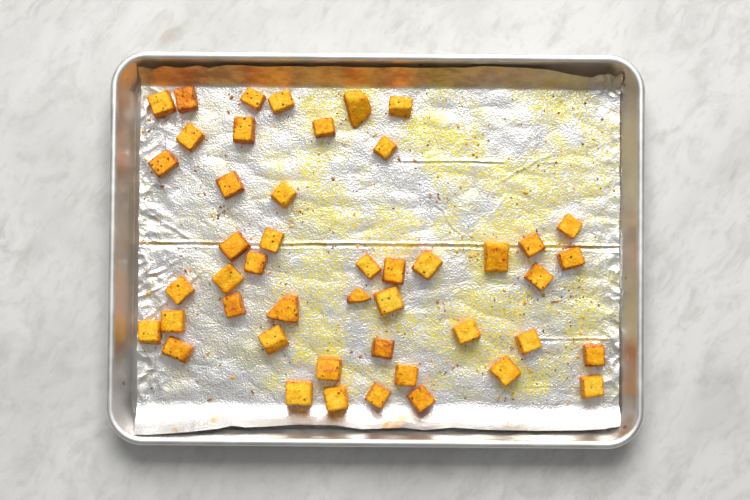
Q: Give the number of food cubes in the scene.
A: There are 46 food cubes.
